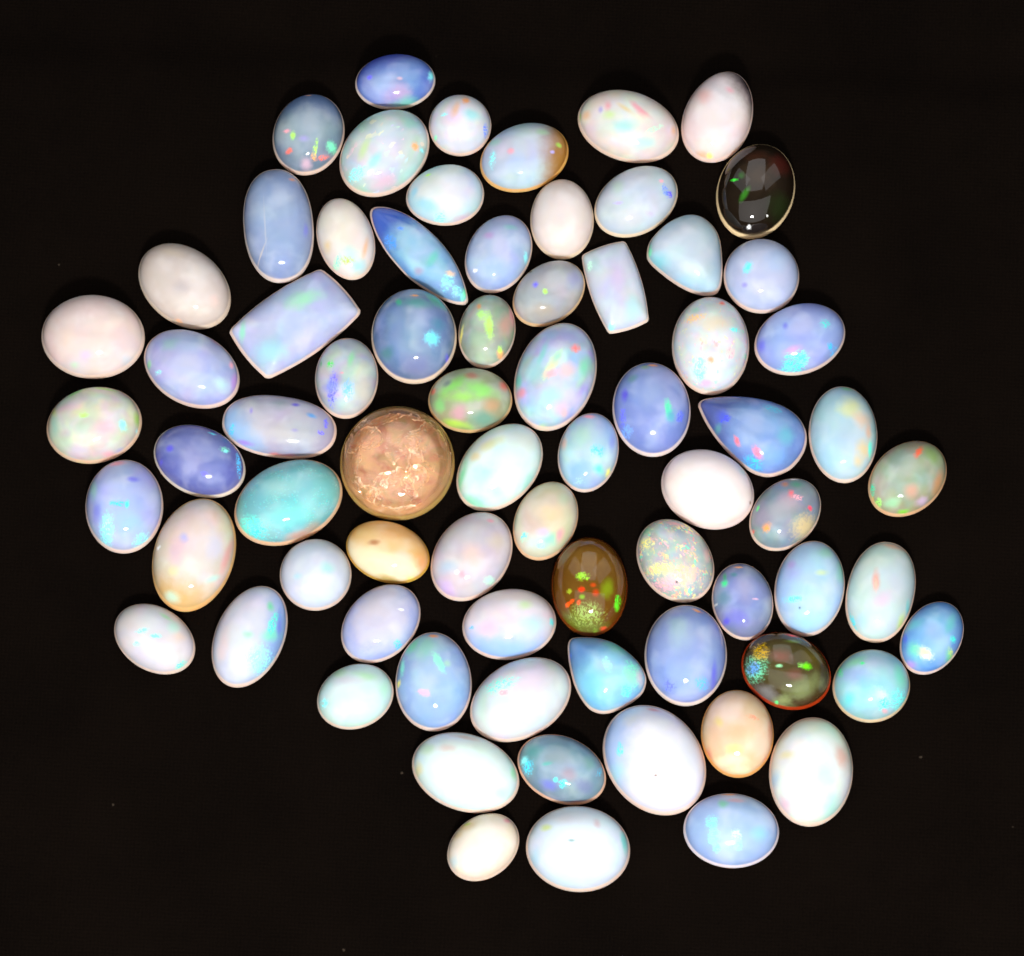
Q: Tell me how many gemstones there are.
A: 74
